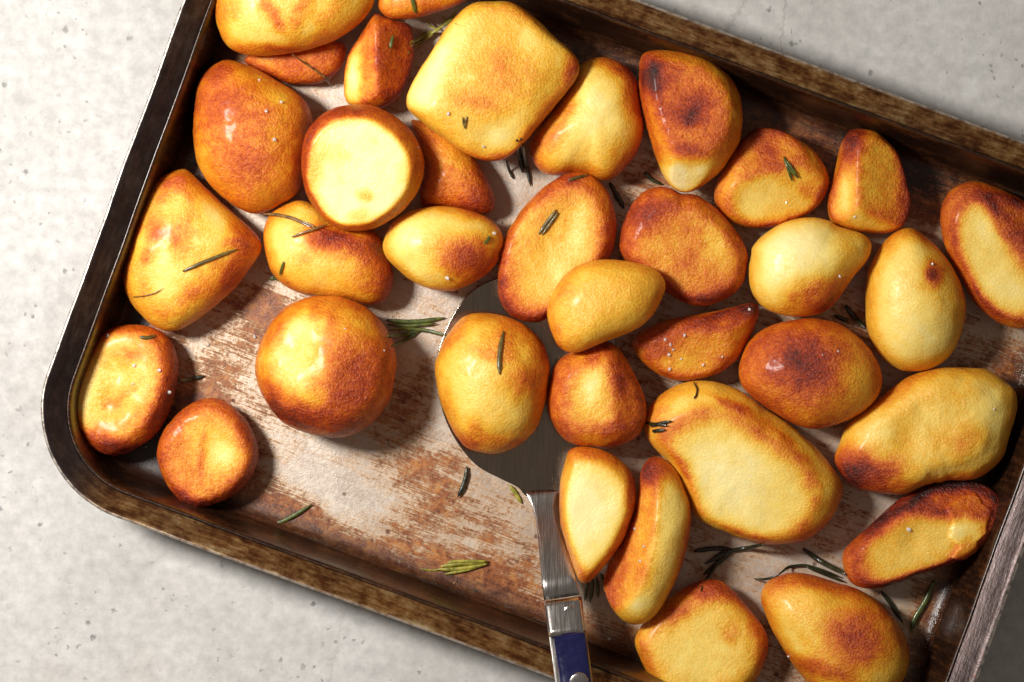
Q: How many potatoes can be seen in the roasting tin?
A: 35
